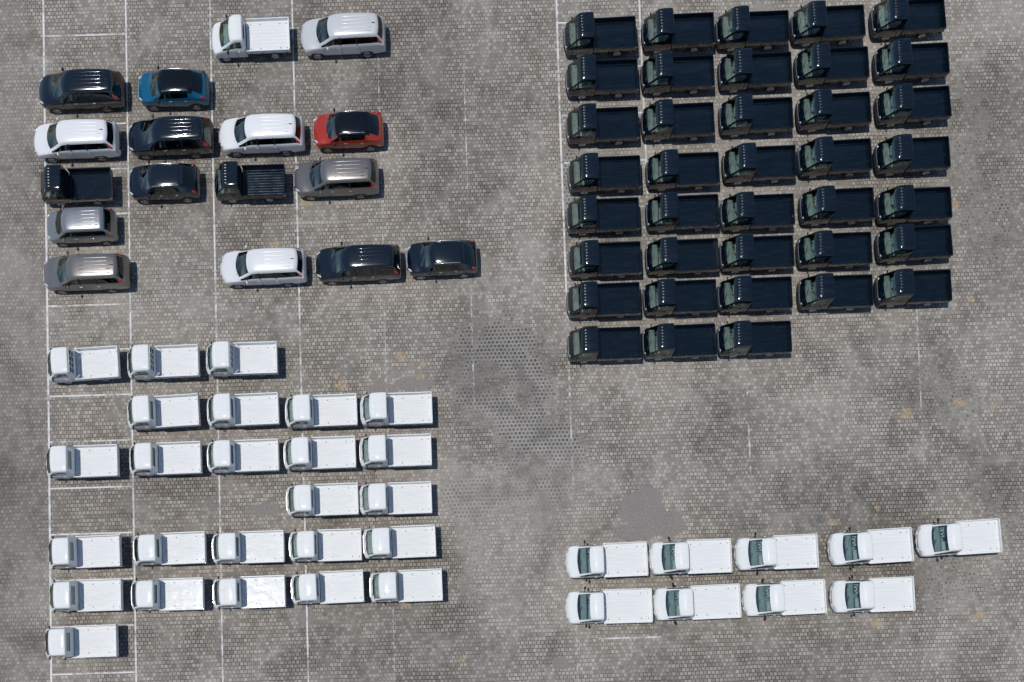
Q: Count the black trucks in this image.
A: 40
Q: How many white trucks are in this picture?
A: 35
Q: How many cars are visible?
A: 14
